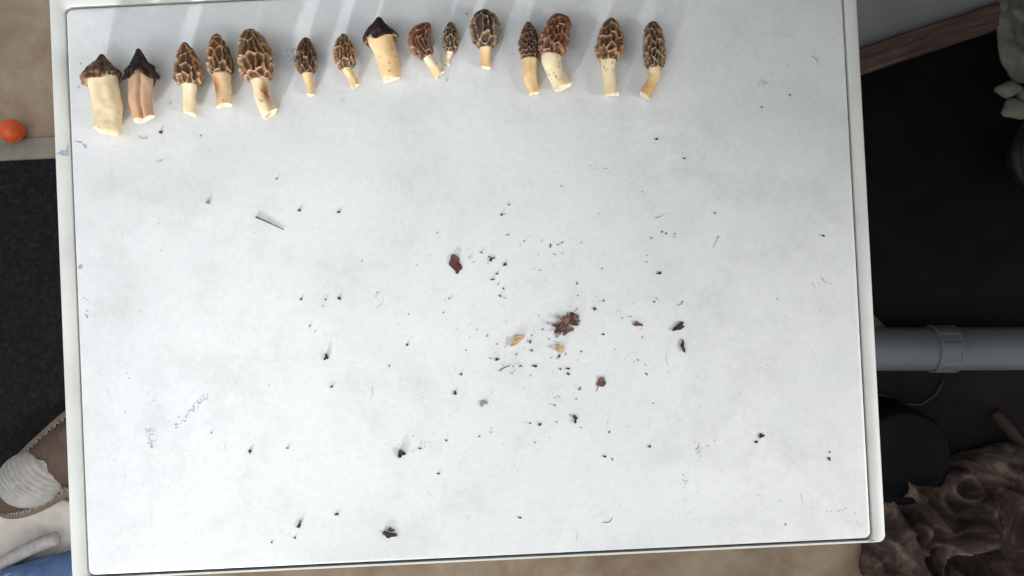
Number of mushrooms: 15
